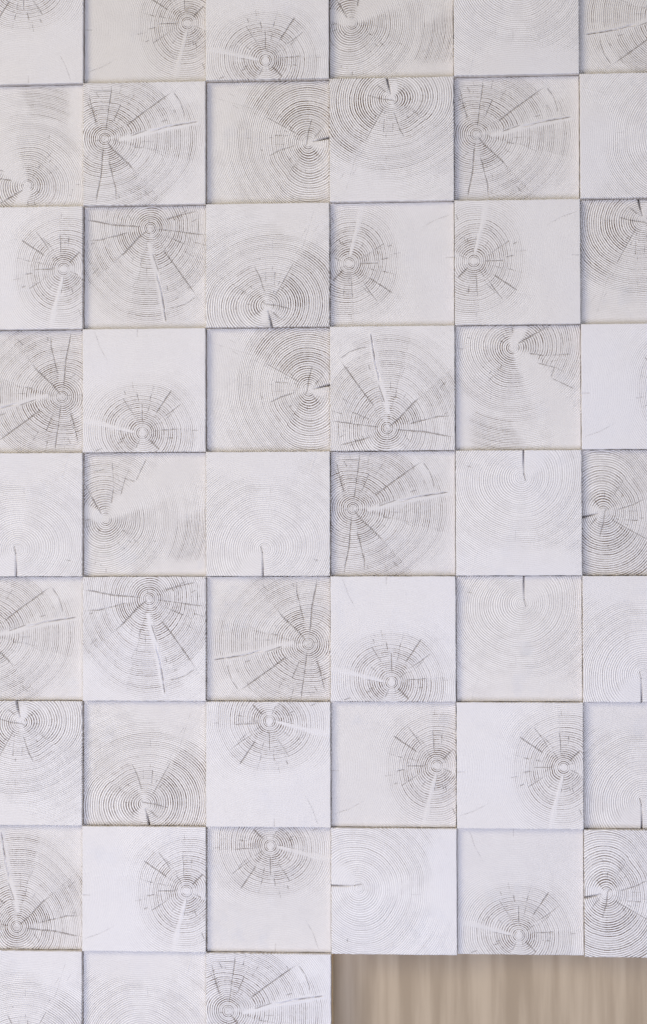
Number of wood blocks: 51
